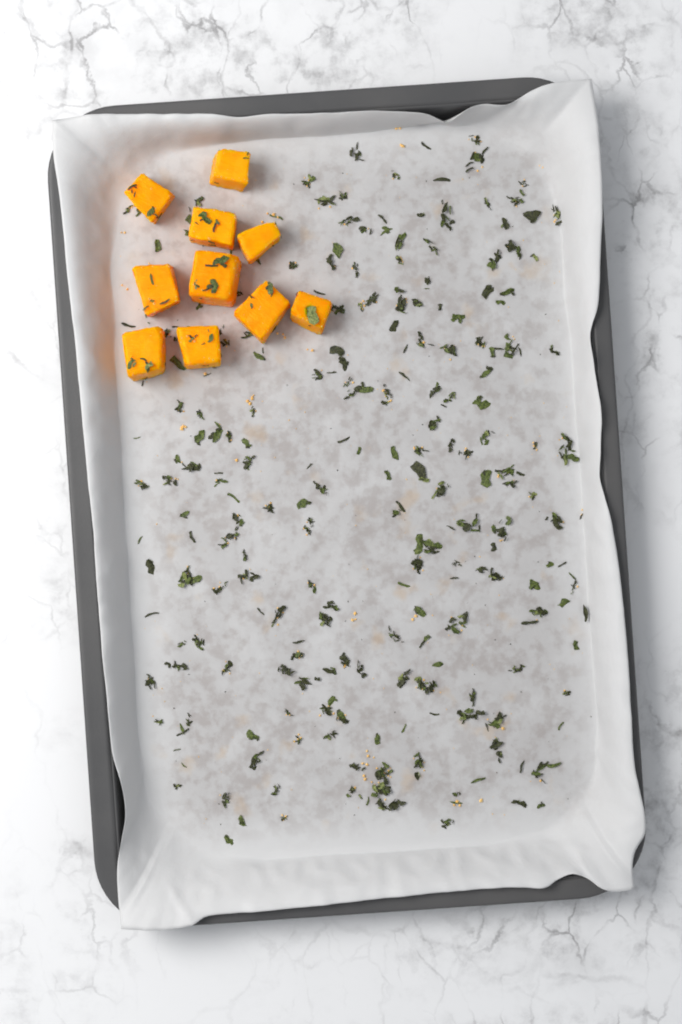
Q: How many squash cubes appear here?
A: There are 10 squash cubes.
